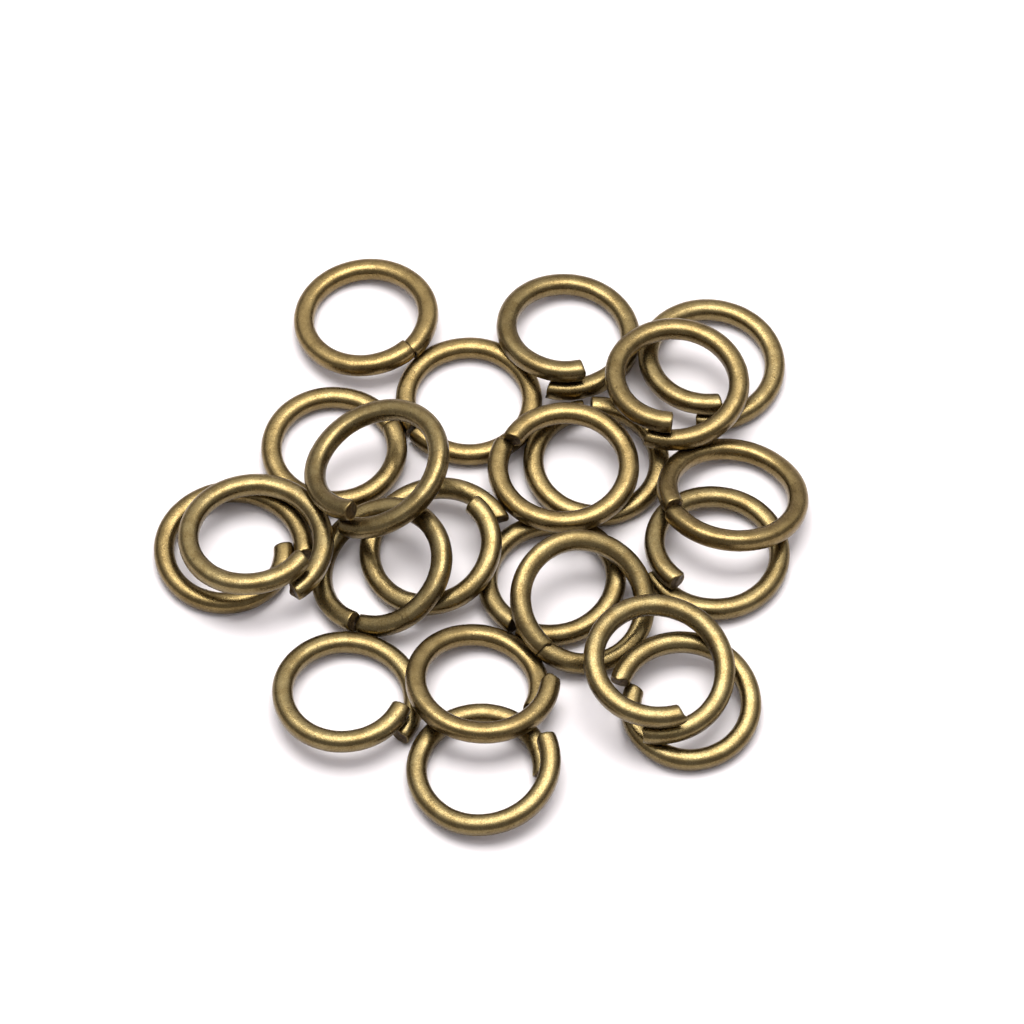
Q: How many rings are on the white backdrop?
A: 22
